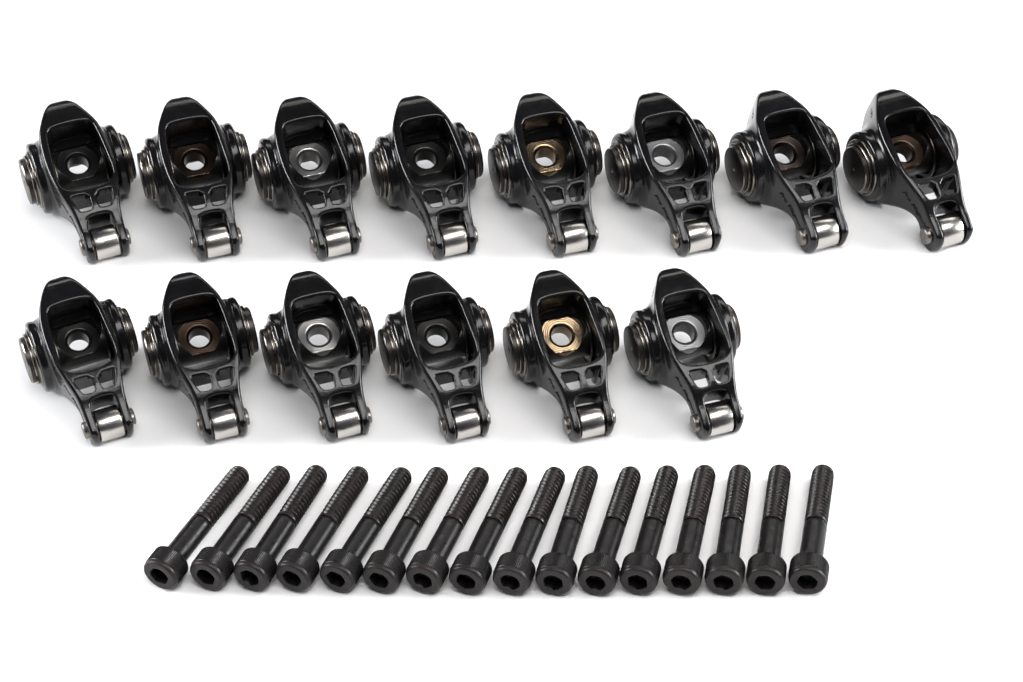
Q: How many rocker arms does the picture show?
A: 14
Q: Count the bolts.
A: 16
